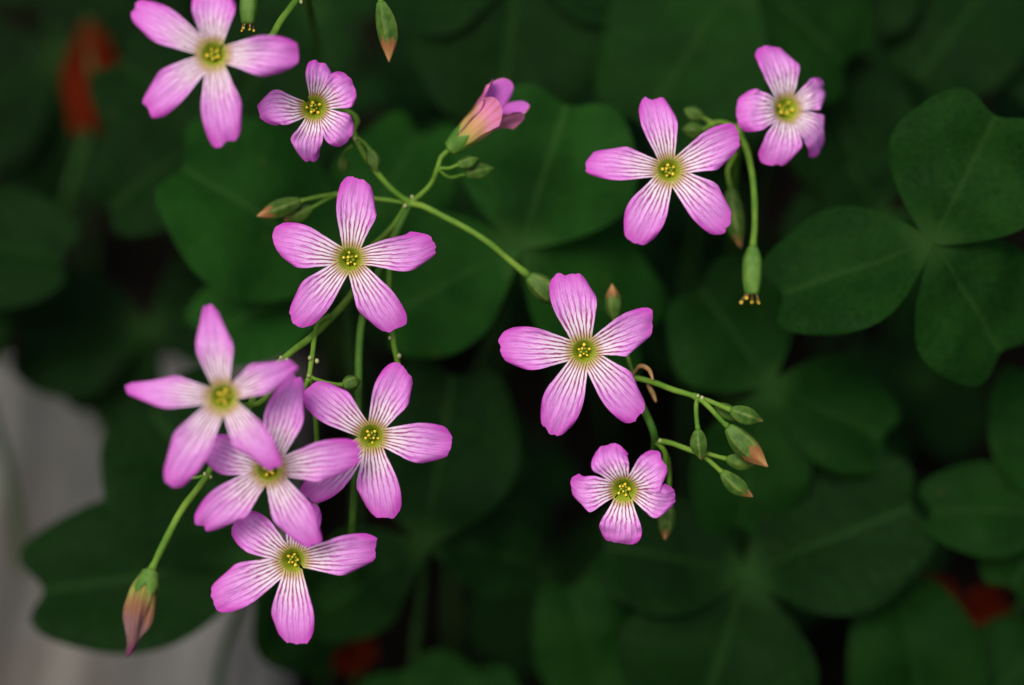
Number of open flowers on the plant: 11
